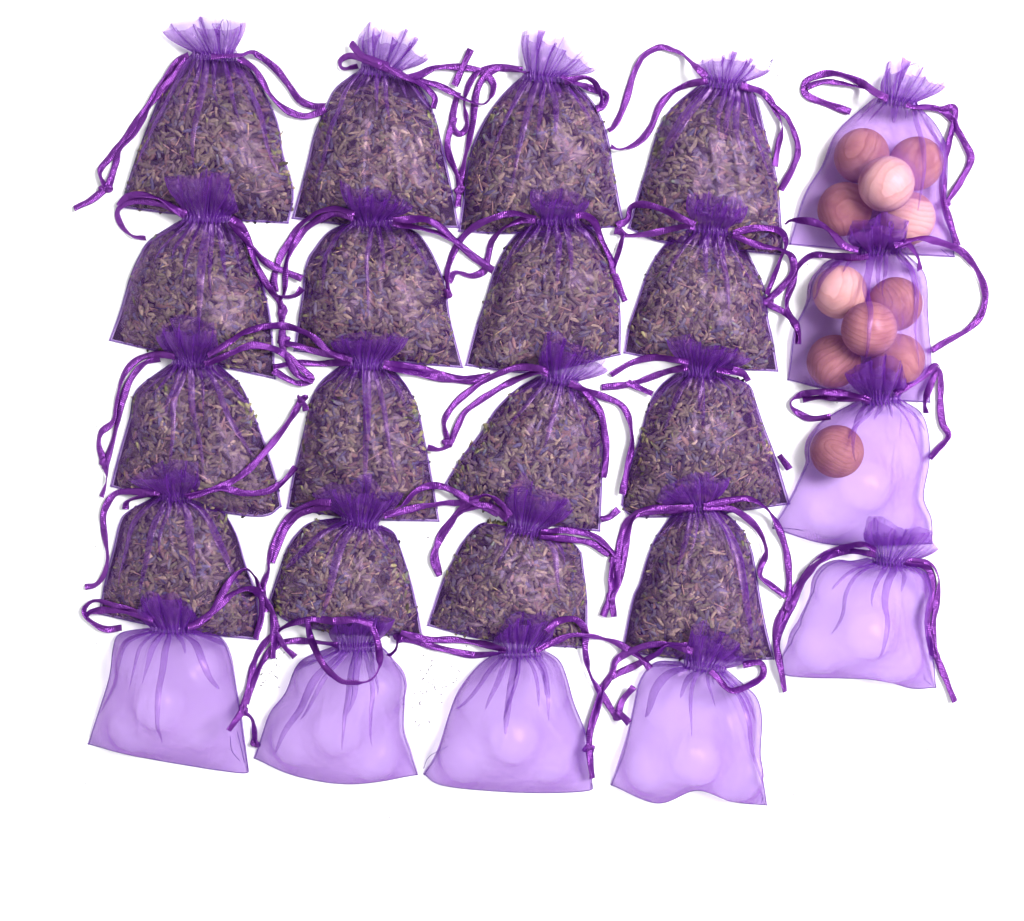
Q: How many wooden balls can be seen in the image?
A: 11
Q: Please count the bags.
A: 24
